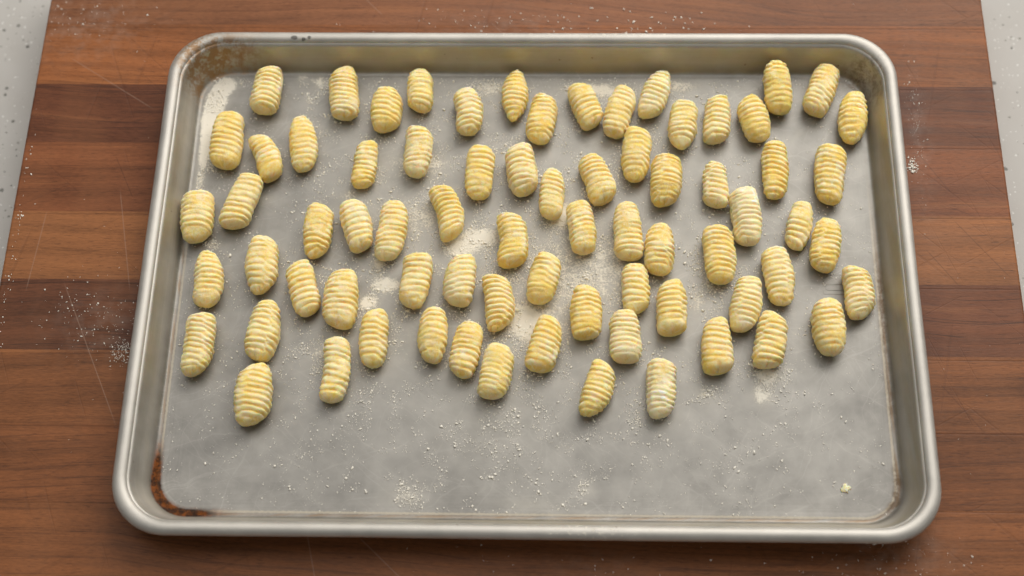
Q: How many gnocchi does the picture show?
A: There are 73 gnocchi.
